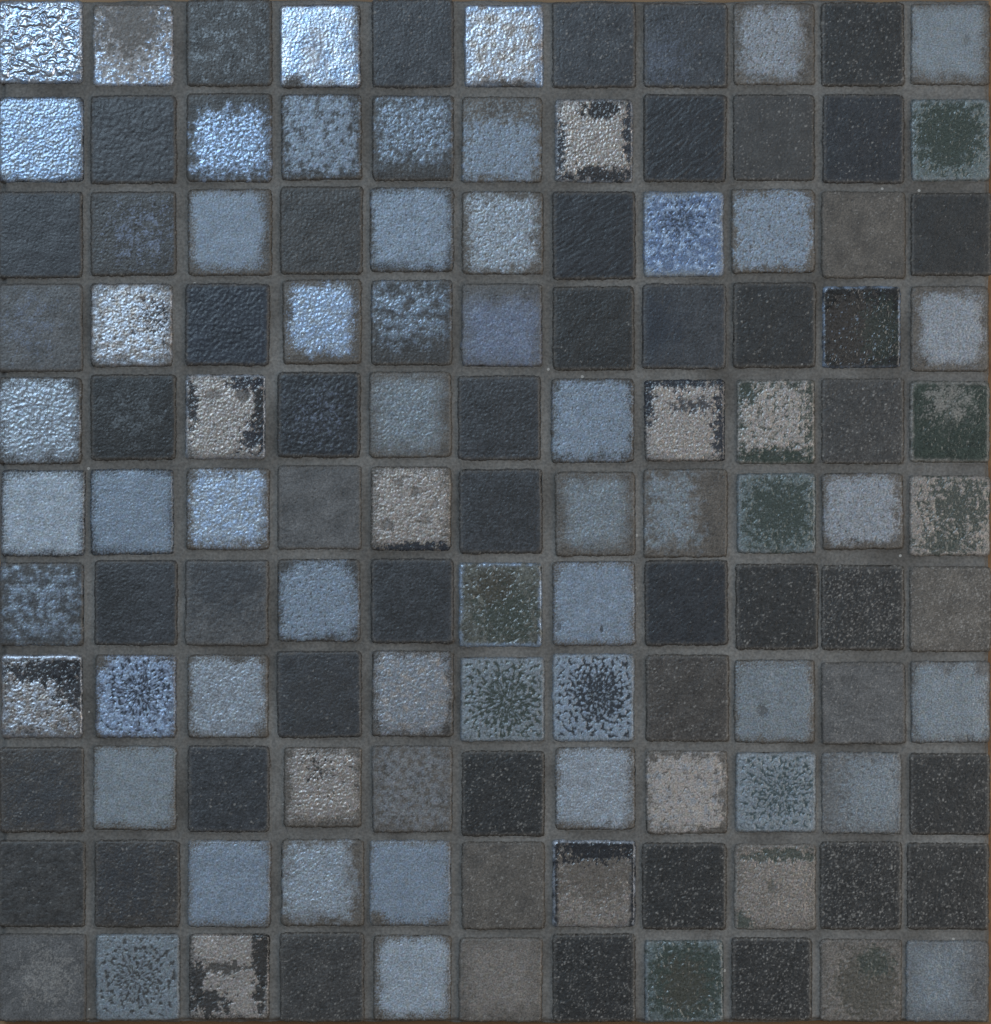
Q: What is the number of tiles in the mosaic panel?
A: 121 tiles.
